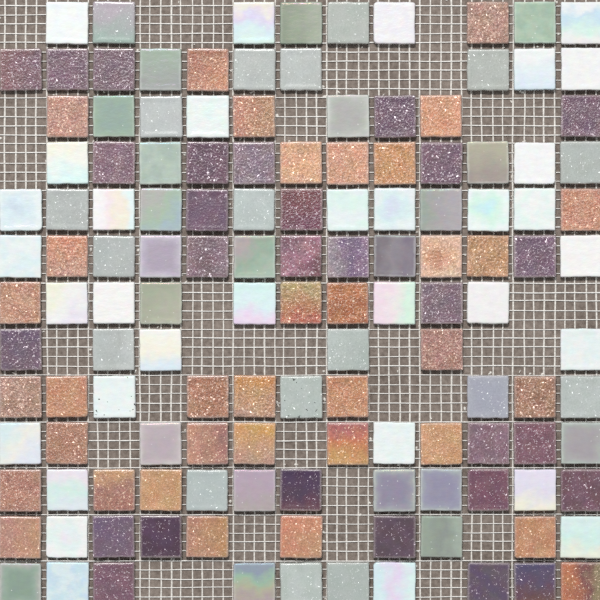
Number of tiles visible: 135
